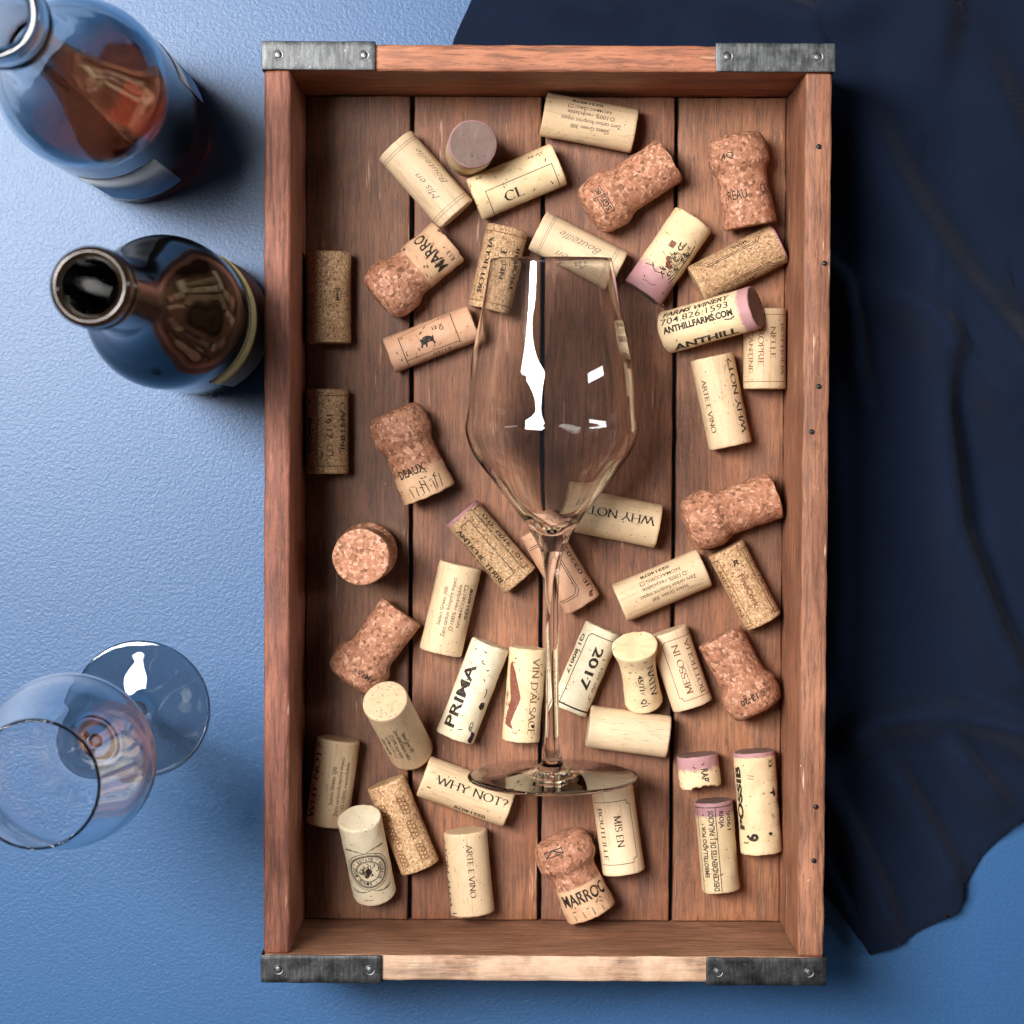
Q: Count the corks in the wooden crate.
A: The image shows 45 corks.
